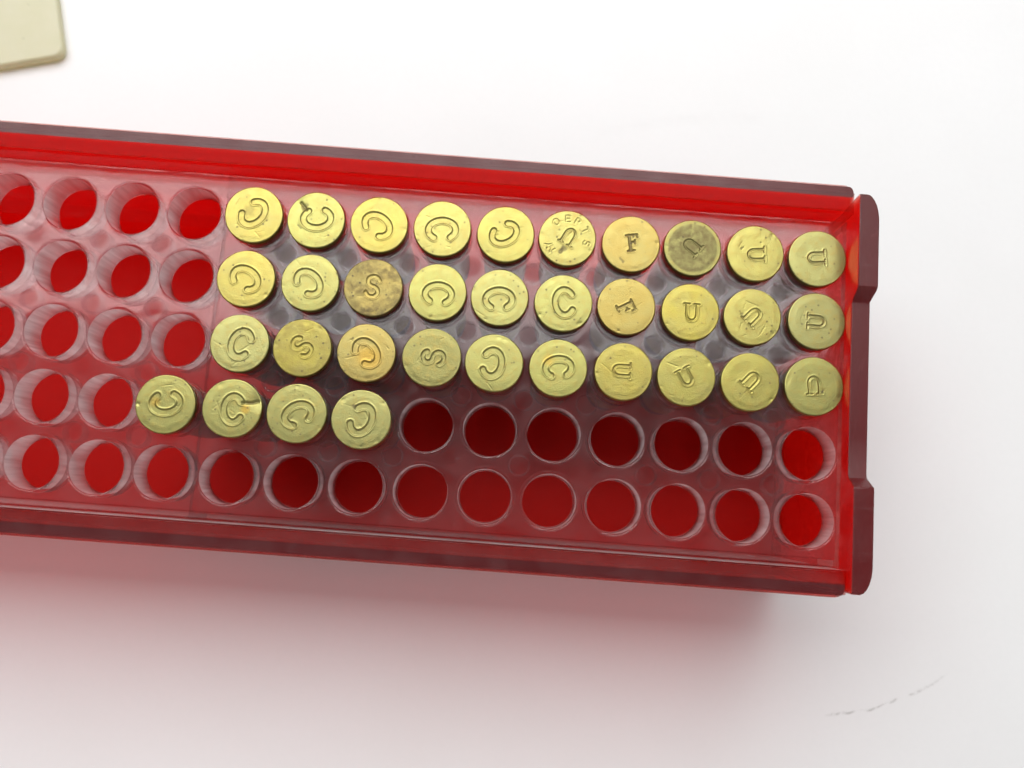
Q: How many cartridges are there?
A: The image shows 34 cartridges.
